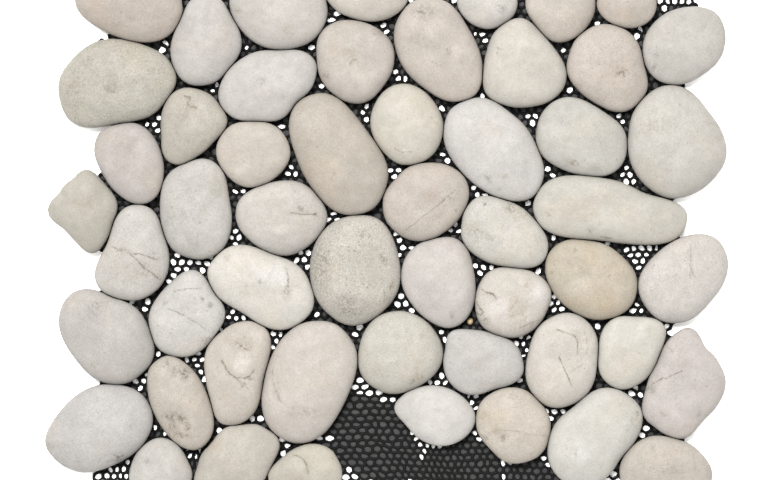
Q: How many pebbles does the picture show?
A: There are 53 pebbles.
